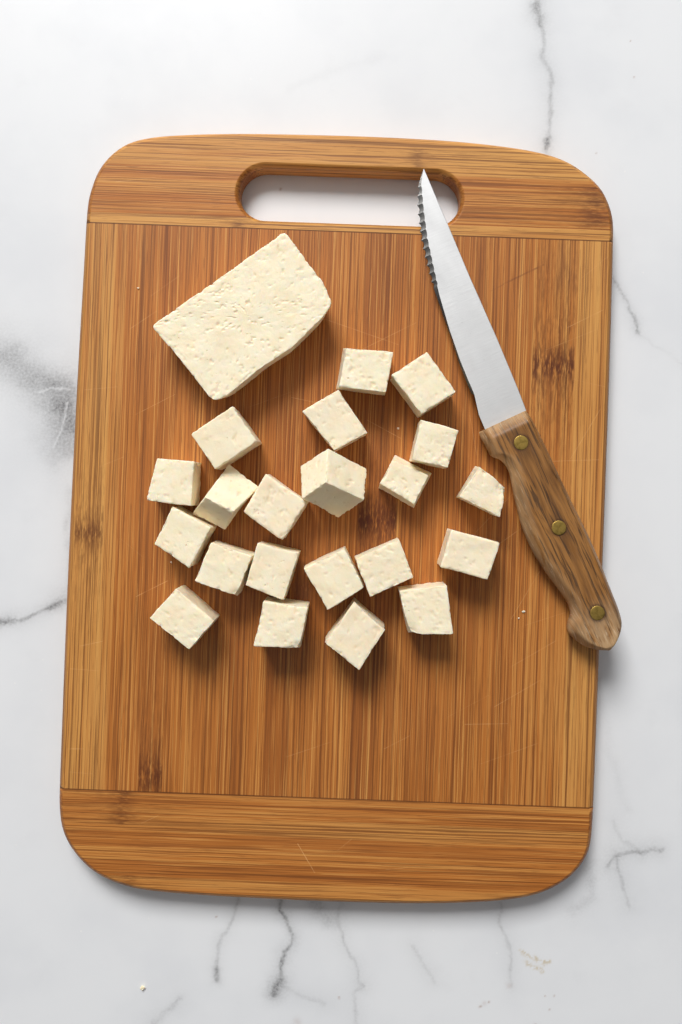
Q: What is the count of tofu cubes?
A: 21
